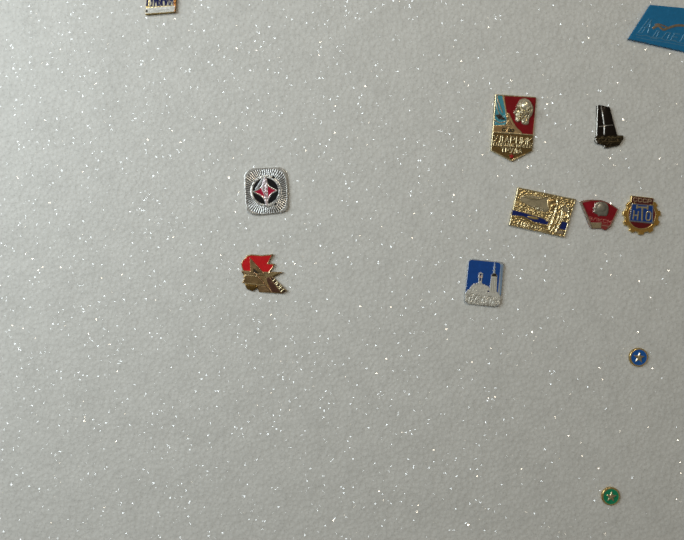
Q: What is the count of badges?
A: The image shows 12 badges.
